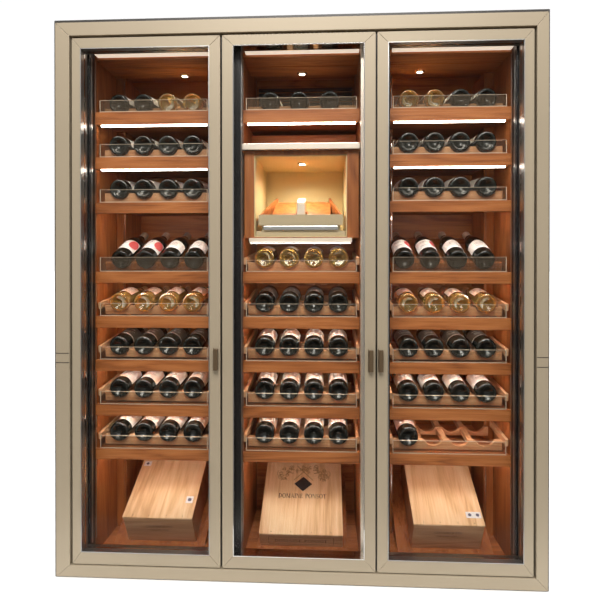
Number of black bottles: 68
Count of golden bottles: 16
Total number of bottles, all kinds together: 84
